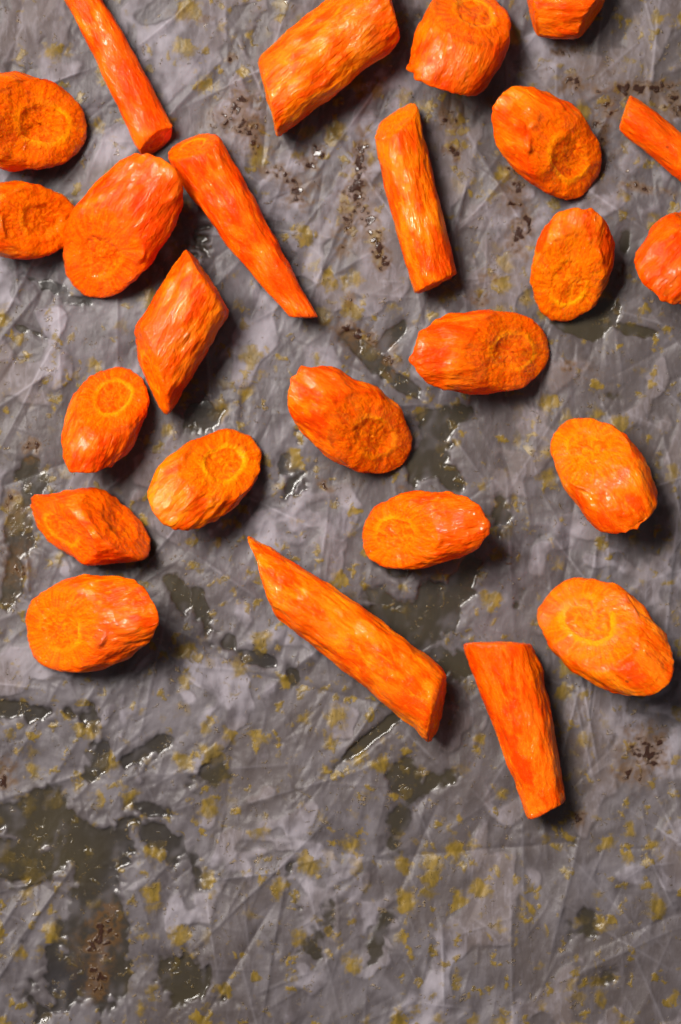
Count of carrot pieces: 25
